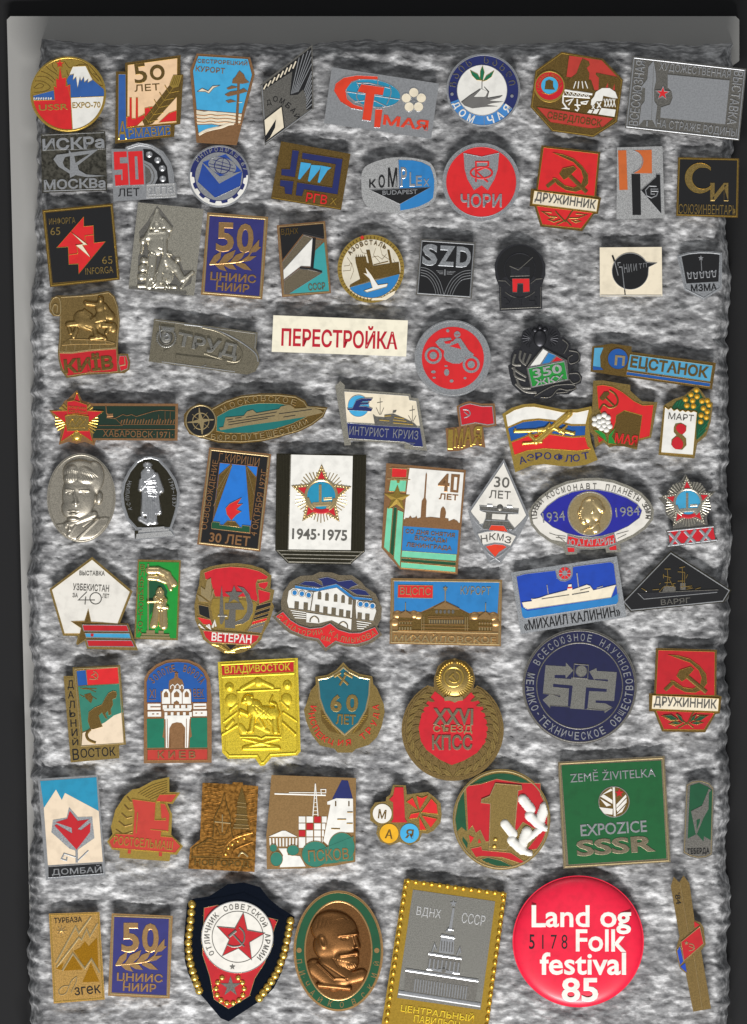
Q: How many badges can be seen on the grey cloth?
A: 76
